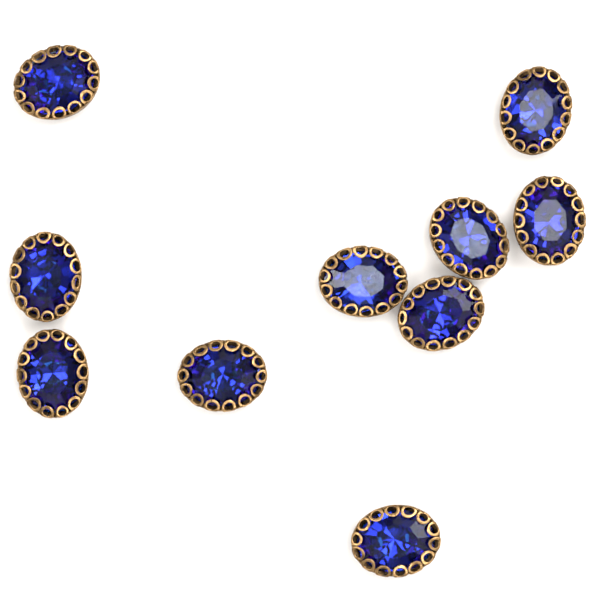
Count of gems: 10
